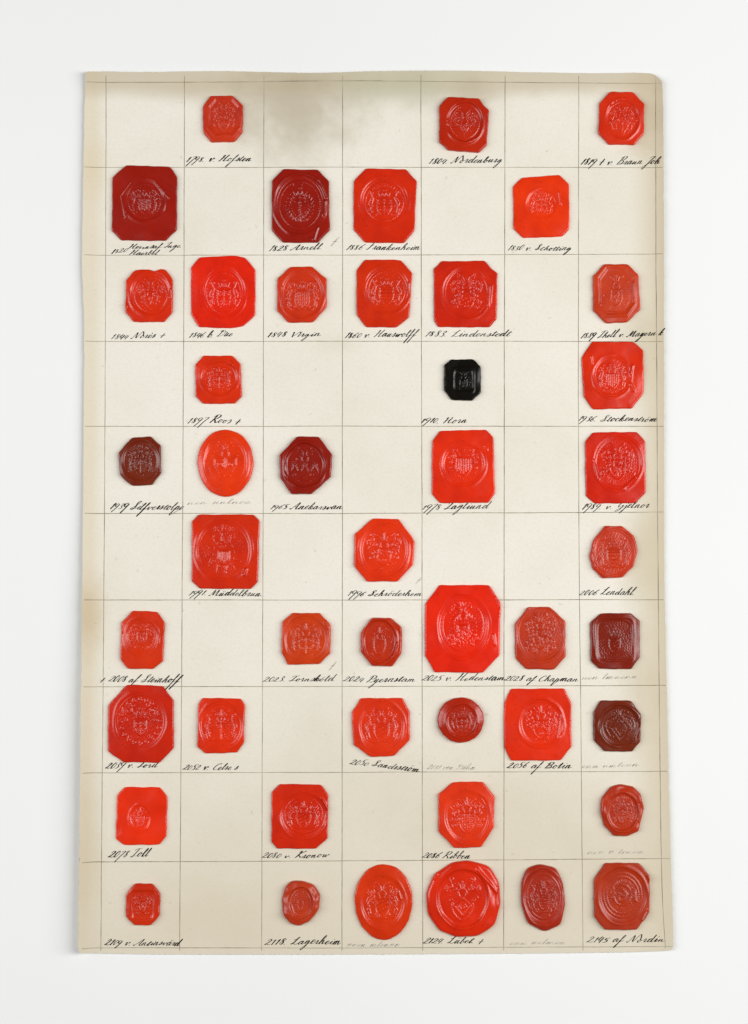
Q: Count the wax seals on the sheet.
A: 46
